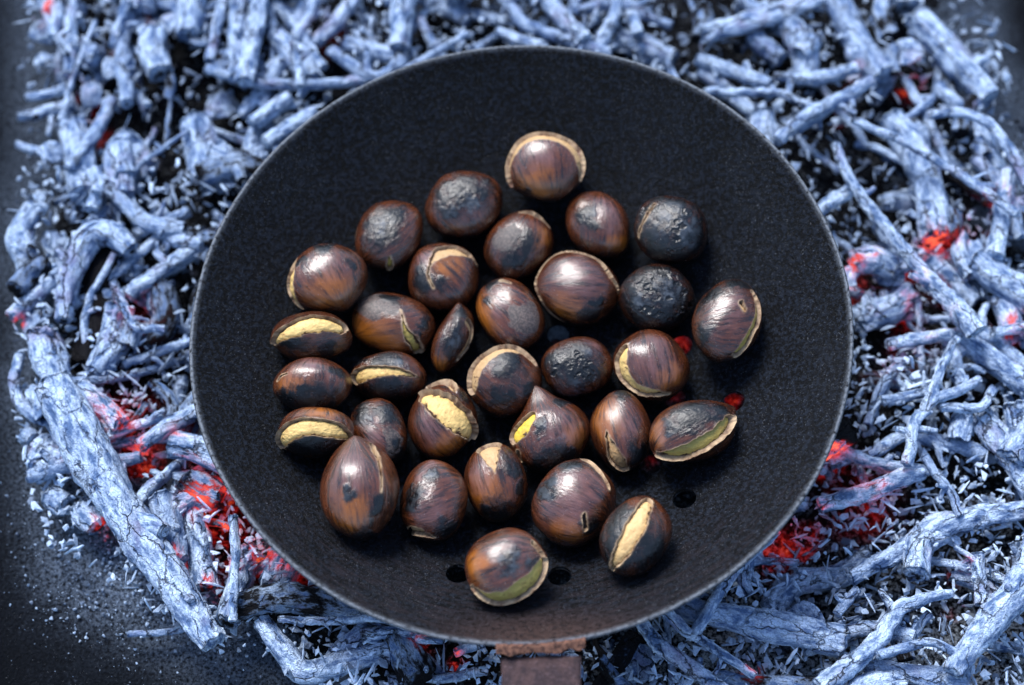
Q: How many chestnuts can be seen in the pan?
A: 32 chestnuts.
